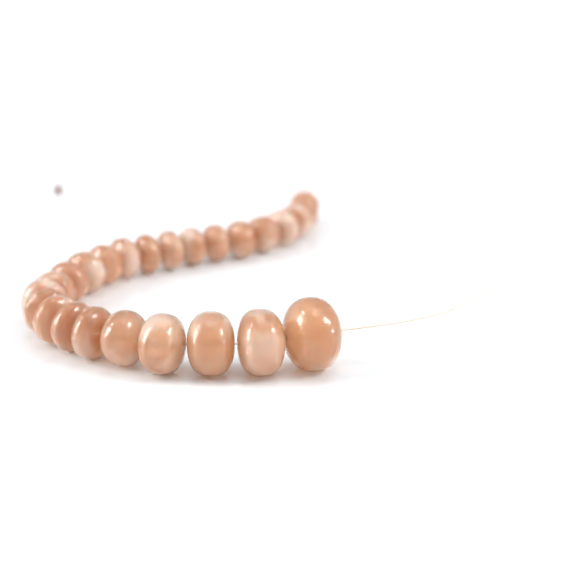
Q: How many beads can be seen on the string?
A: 25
